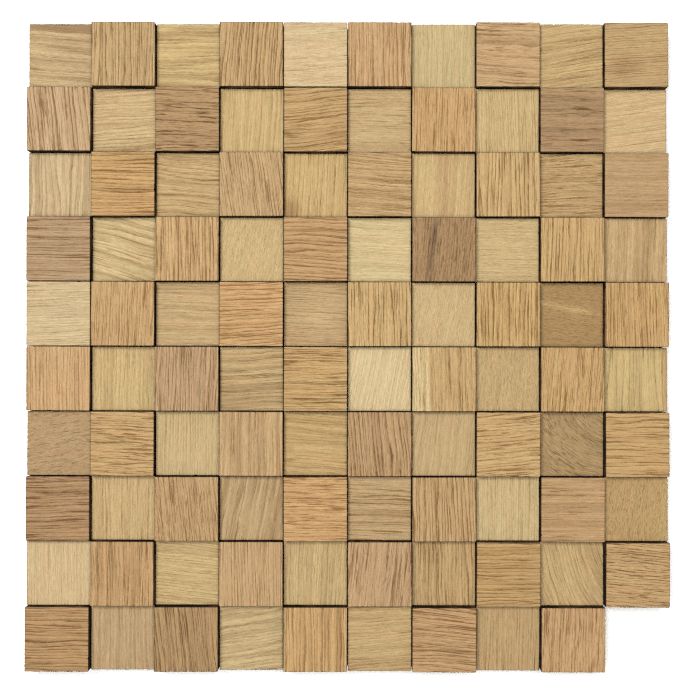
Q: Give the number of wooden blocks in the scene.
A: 99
